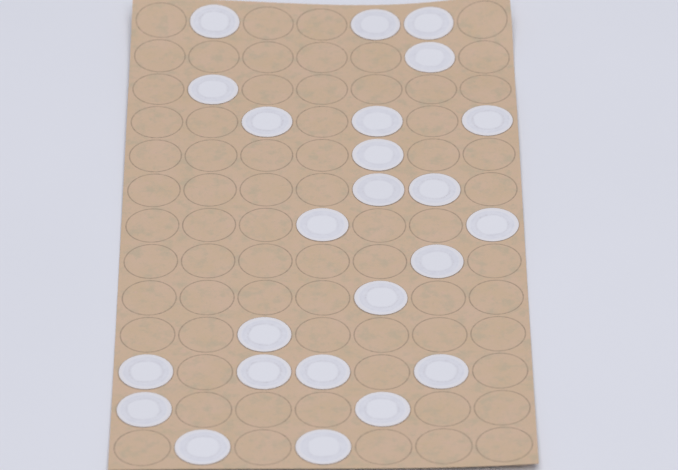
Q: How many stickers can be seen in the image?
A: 24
